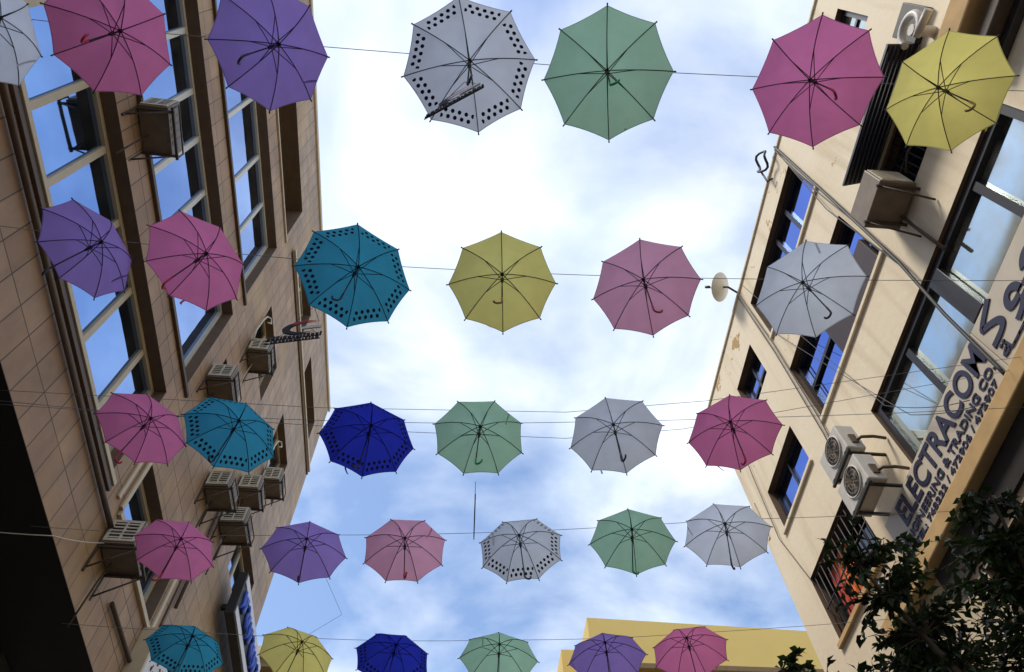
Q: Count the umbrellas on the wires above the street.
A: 31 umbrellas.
